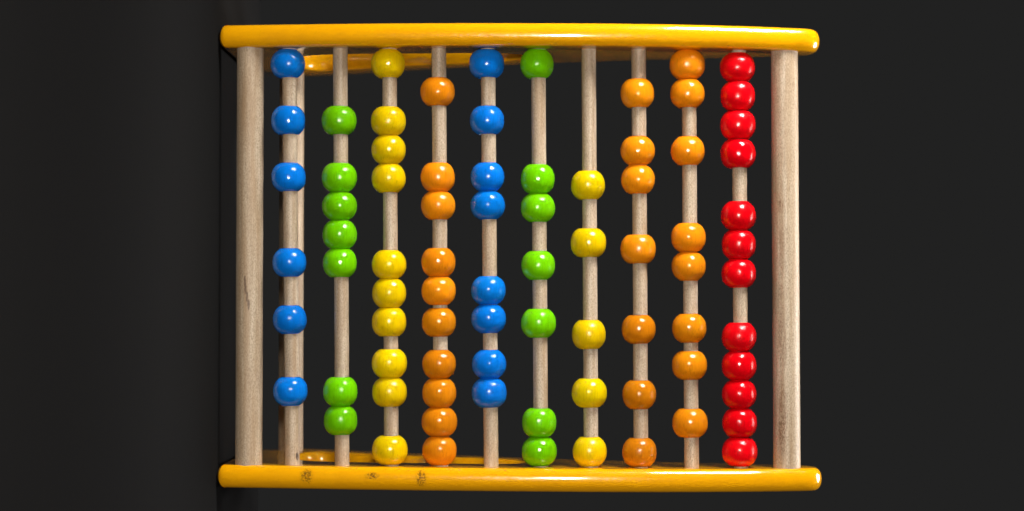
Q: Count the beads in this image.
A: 80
